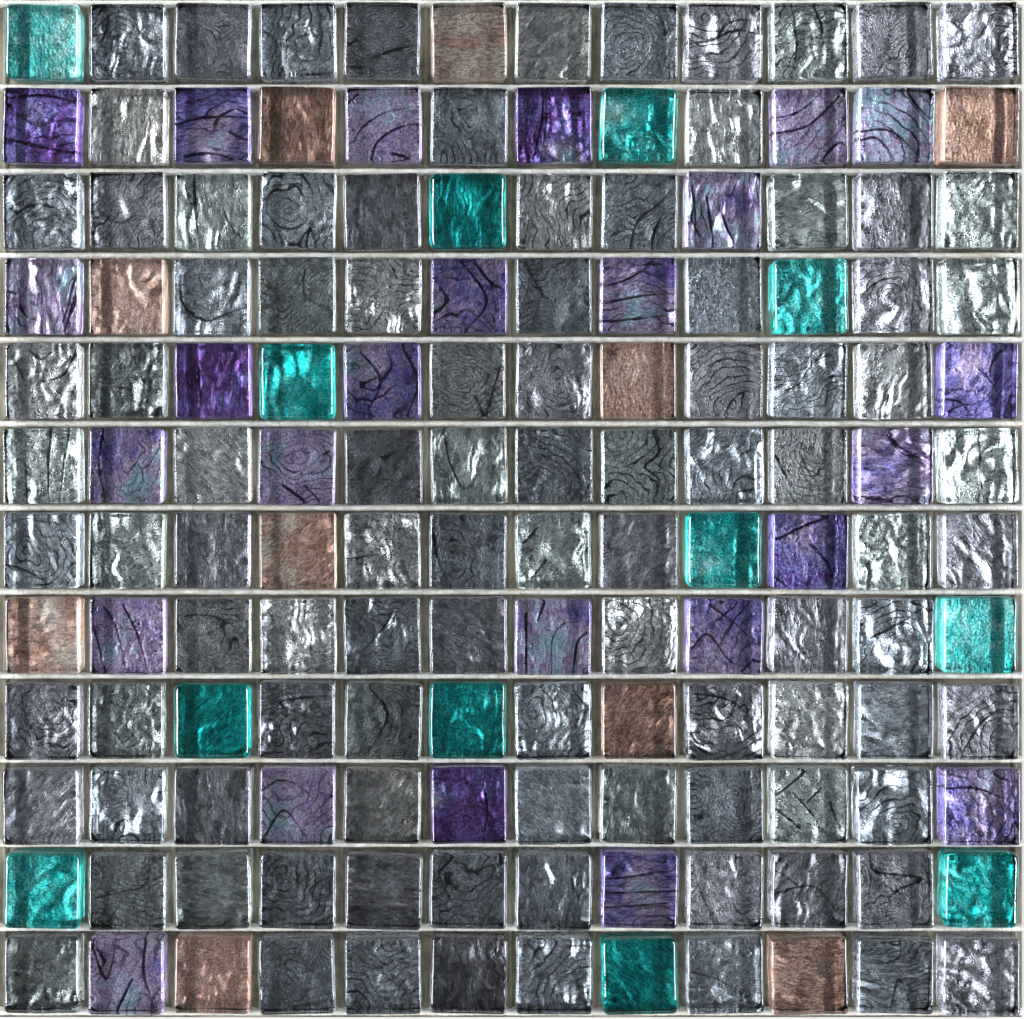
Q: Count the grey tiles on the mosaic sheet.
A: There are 97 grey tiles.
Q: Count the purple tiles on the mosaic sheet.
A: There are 25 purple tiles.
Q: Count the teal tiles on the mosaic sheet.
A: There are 12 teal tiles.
